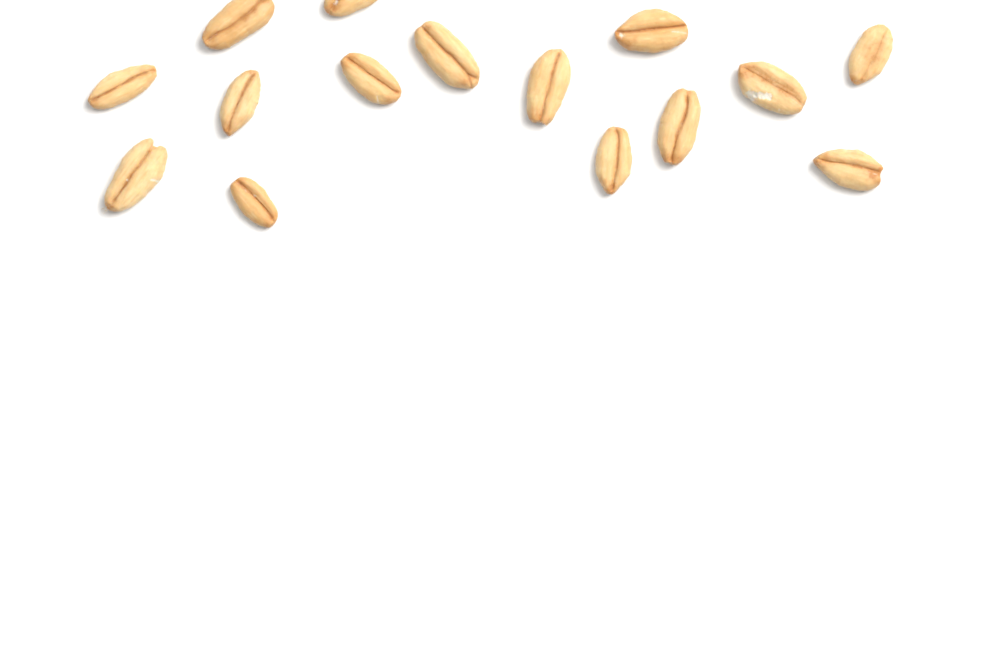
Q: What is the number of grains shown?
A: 15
